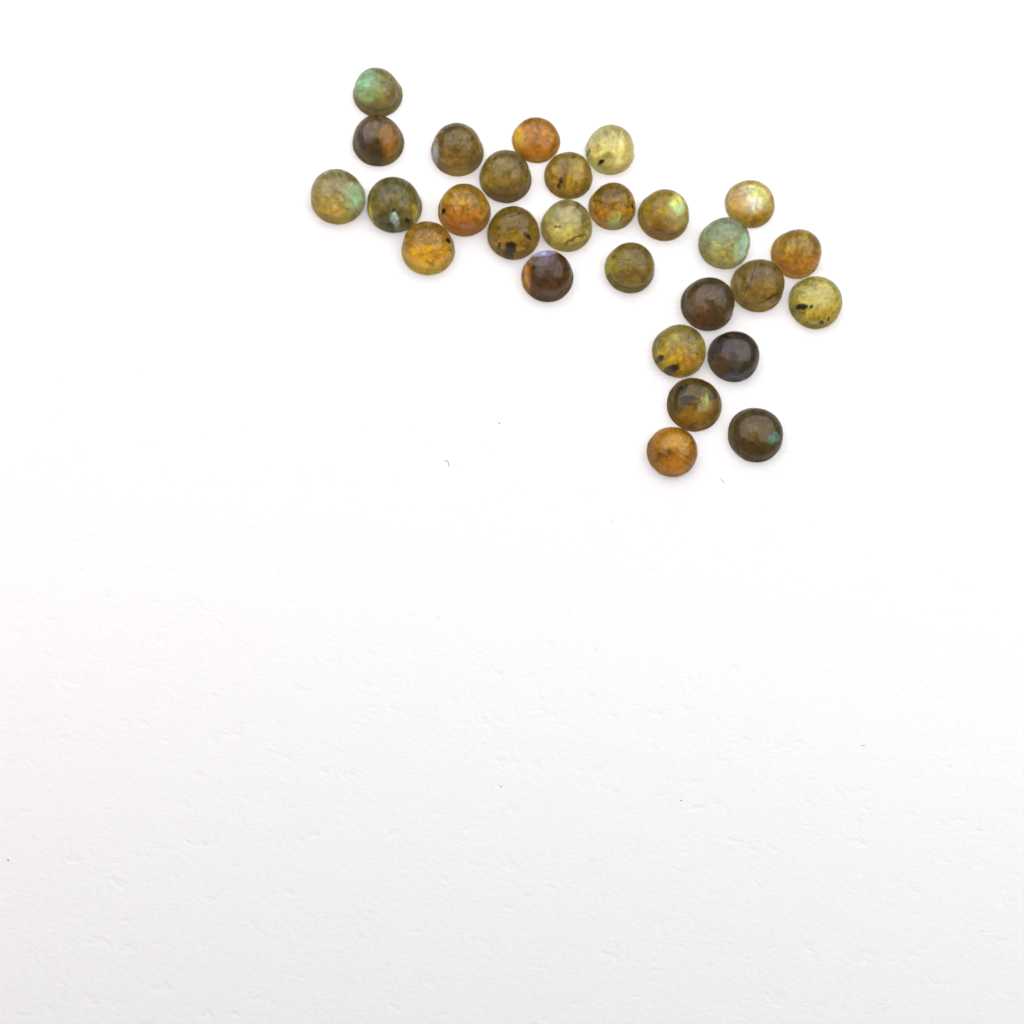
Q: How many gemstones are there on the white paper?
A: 28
